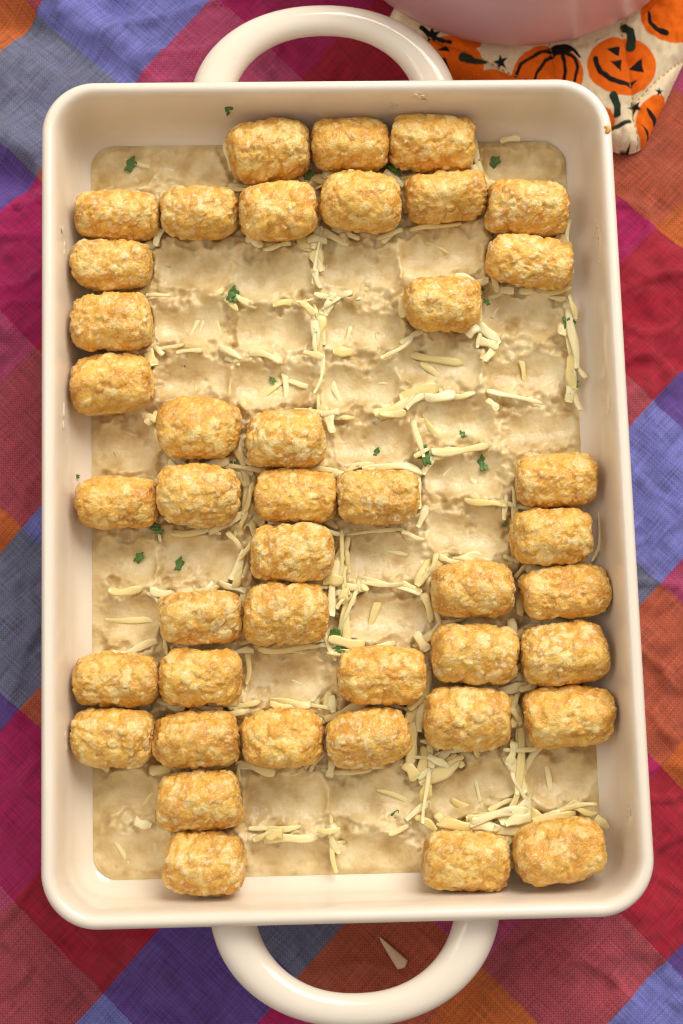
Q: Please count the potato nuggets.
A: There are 42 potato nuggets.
